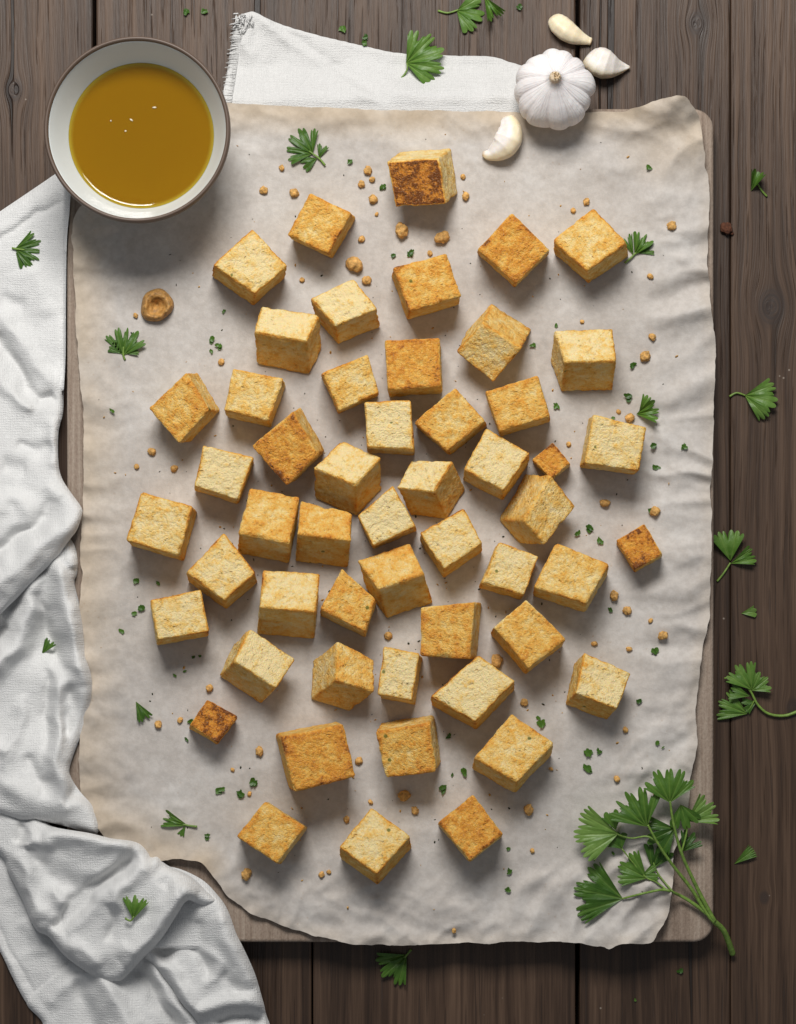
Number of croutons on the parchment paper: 52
